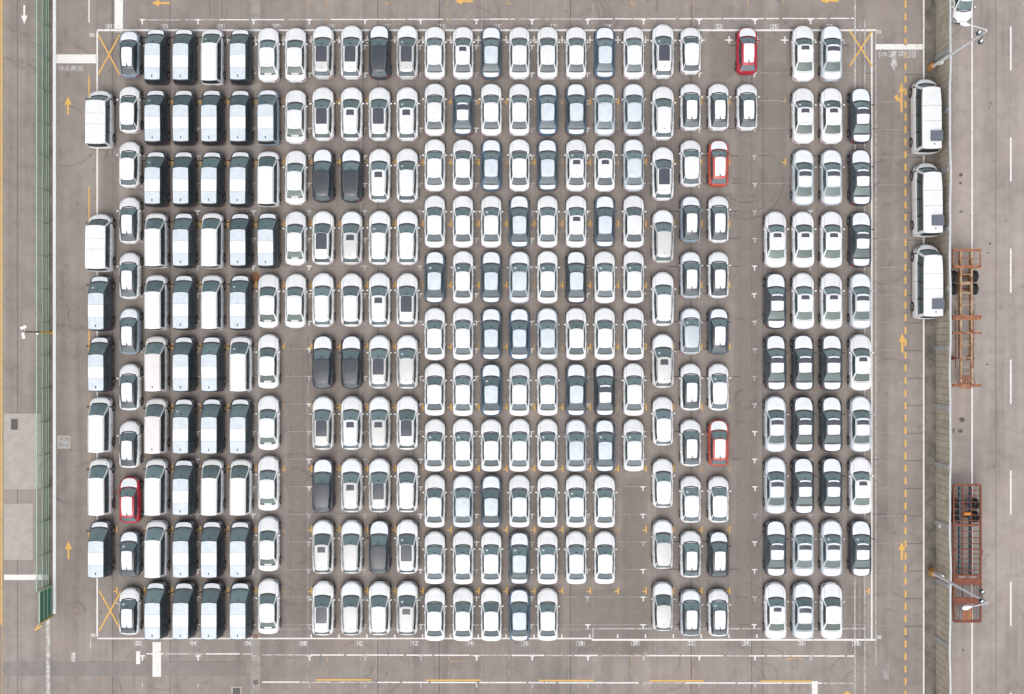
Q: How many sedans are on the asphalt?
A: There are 130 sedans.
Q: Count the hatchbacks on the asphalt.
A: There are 85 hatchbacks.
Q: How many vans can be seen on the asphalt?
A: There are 53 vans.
